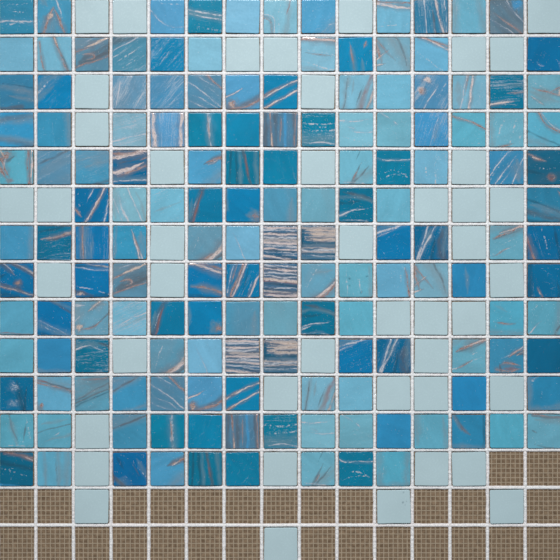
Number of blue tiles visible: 153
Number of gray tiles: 44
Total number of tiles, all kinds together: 197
